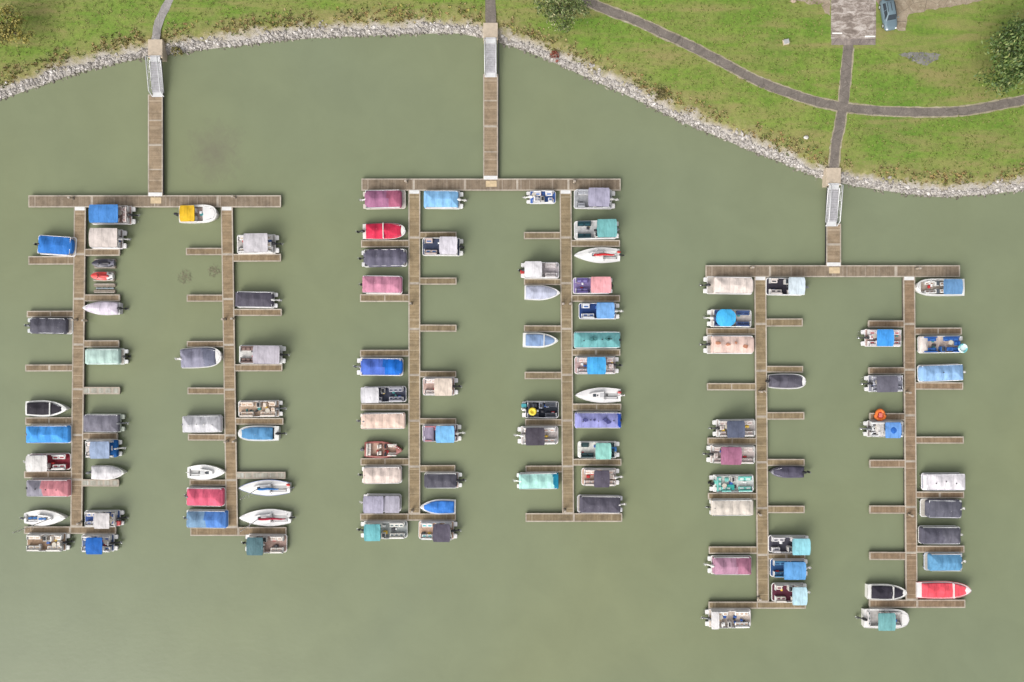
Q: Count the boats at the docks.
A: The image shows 96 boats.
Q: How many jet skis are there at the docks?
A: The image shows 2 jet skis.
